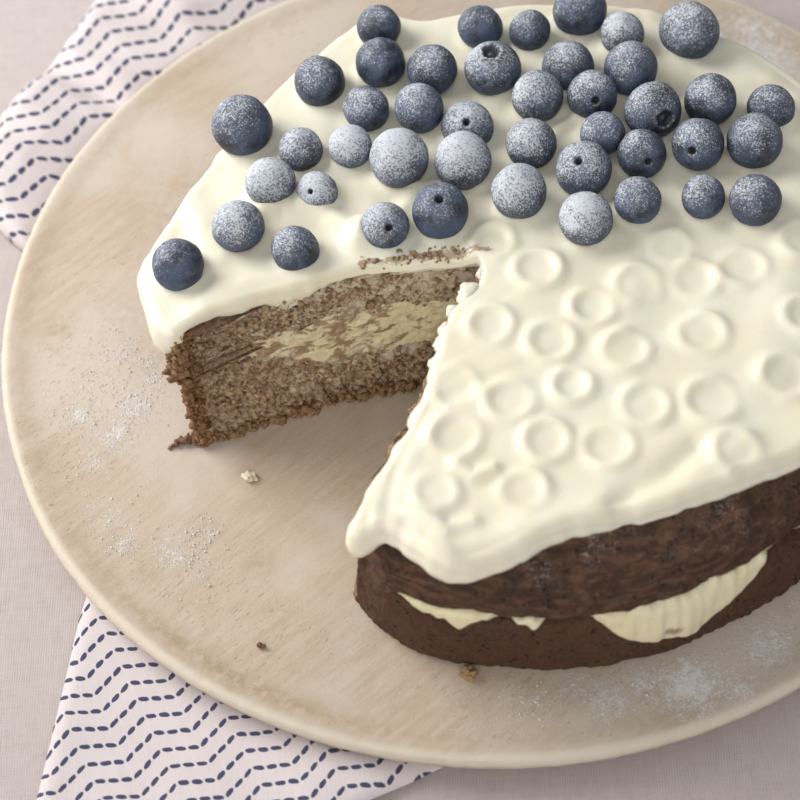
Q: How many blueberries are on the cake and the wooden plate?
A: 43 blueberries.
